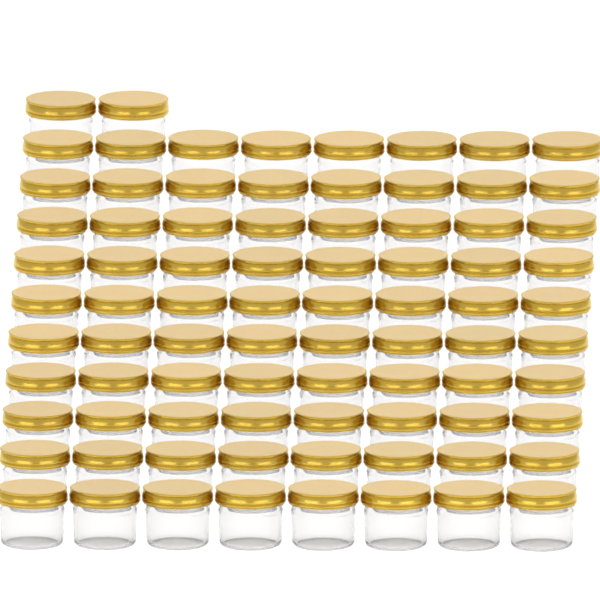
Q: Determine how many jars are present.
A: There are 82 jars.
